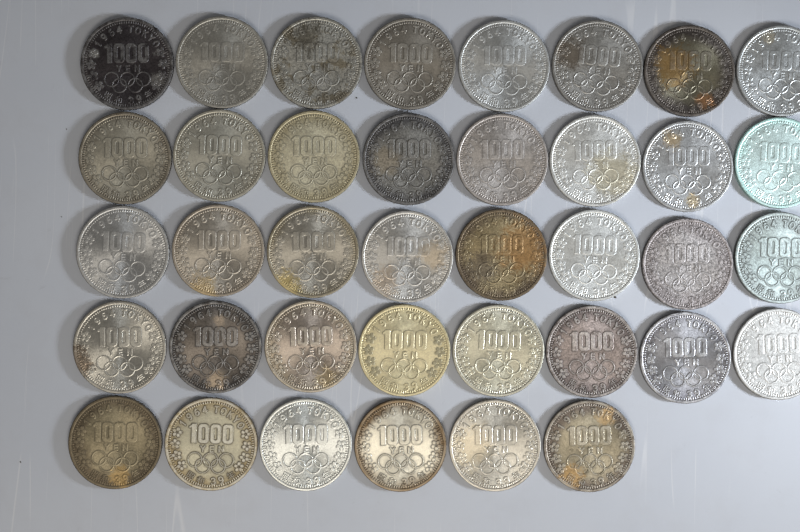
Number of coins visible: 38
